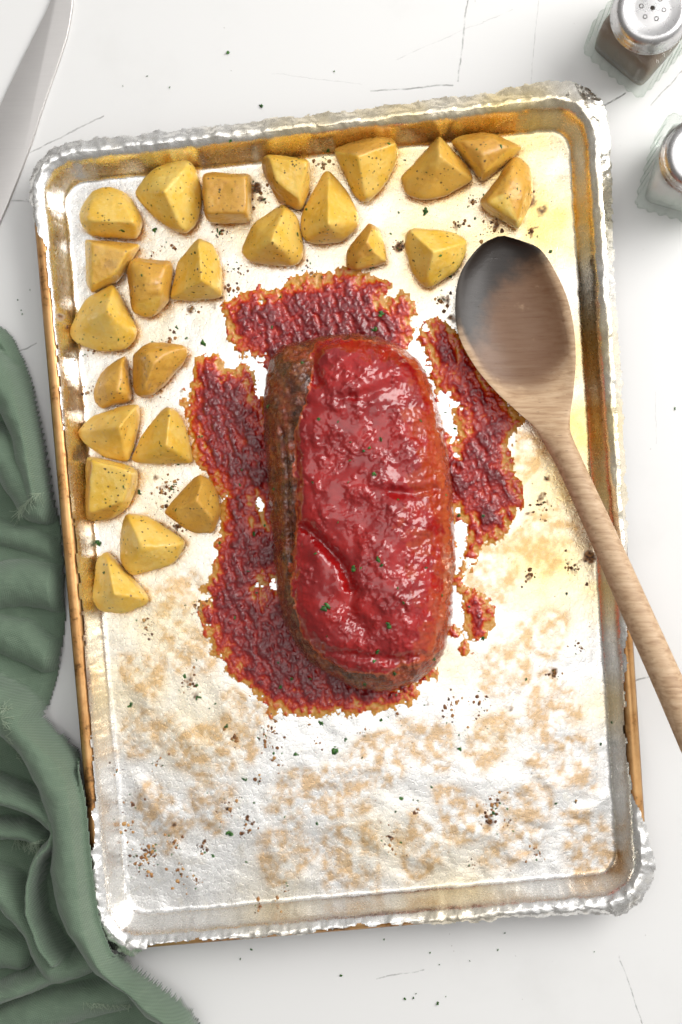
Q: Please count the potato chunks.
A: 24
